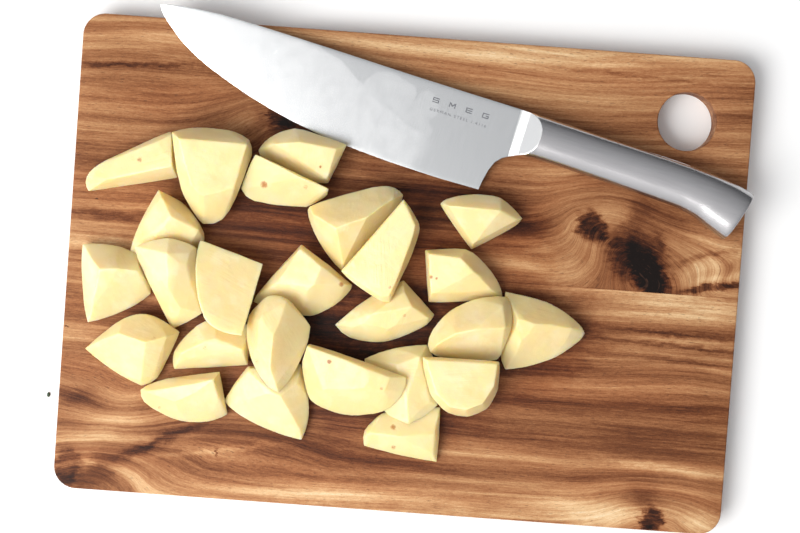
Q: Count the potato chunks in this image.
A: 25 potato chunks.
